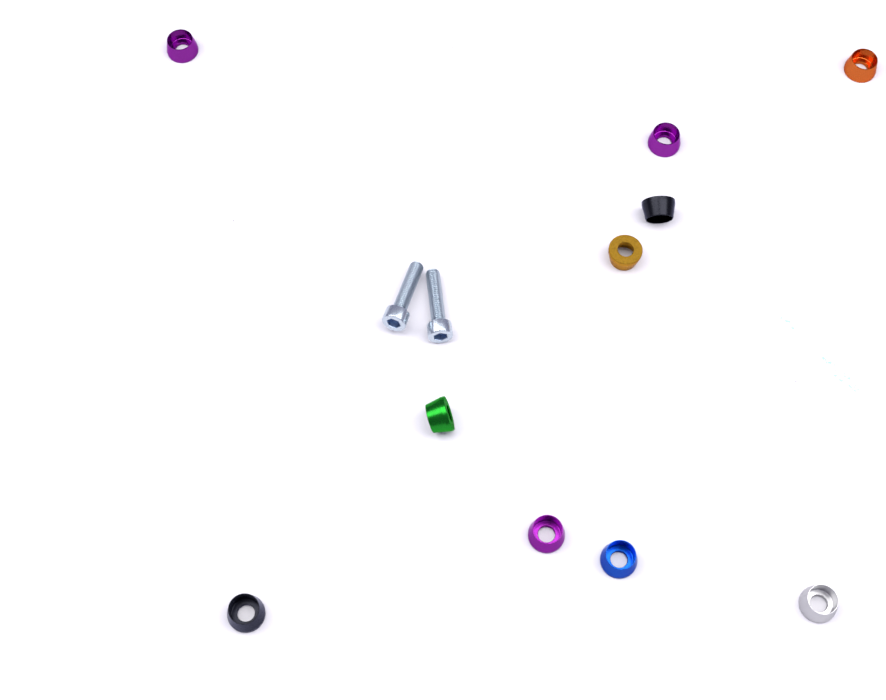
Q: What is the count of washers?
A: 10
